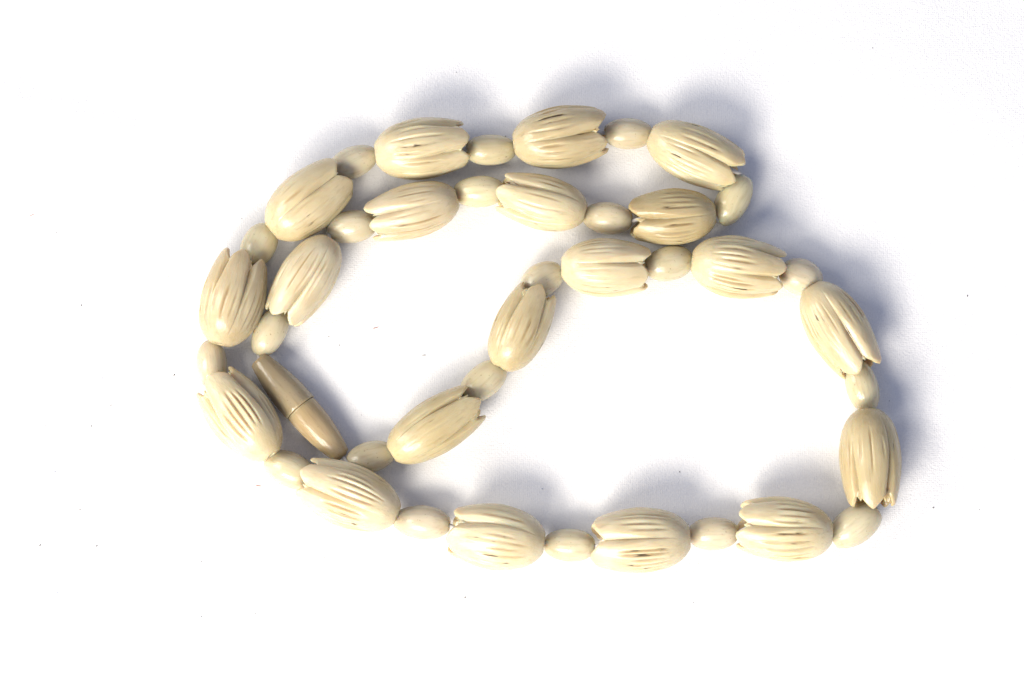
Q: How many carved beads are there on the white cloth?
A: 20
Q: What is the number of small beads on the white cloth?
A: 21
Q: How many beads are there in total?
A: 41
